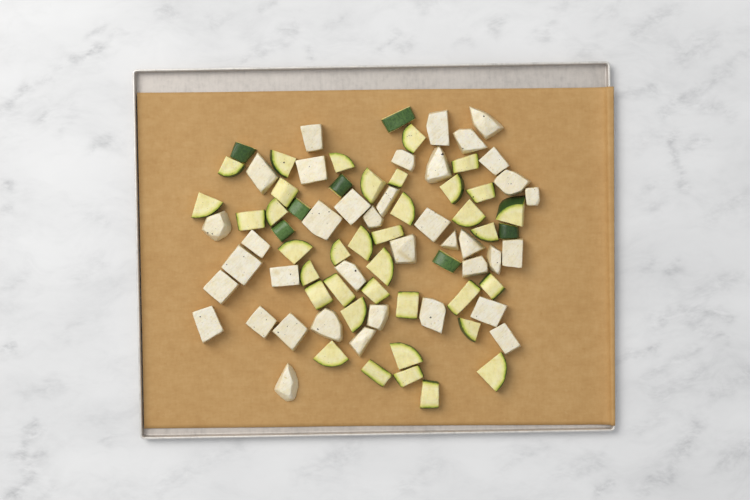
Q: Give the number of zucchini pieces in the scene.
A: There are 44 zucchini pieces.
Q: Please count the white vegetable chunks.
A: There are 38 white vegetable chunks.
